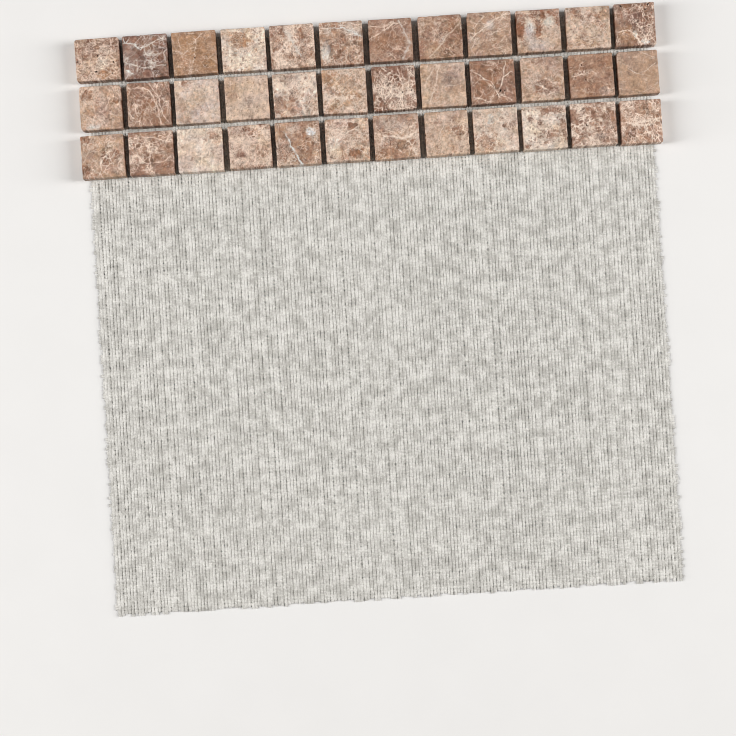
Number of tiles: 36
